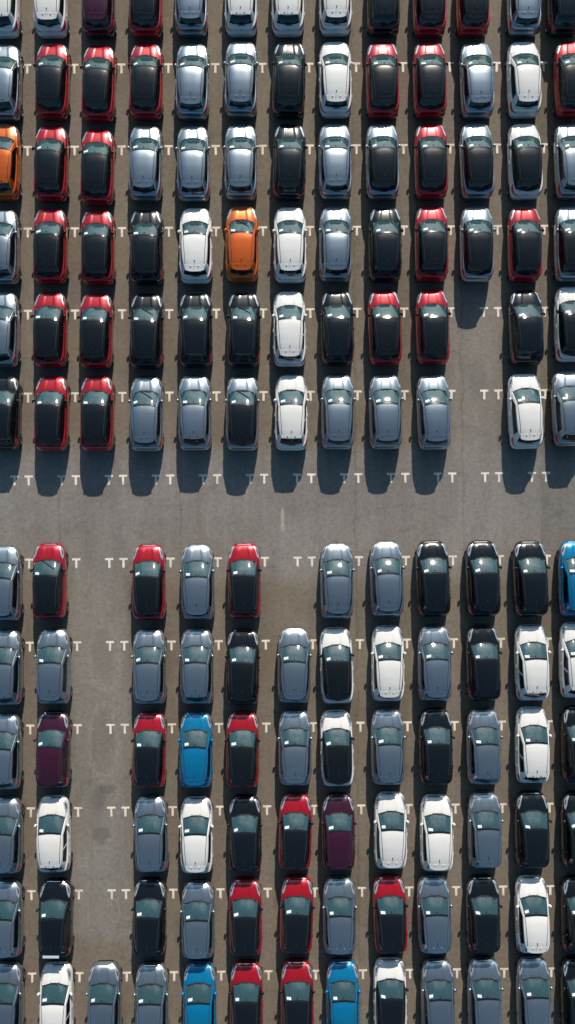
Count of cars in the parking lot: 148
